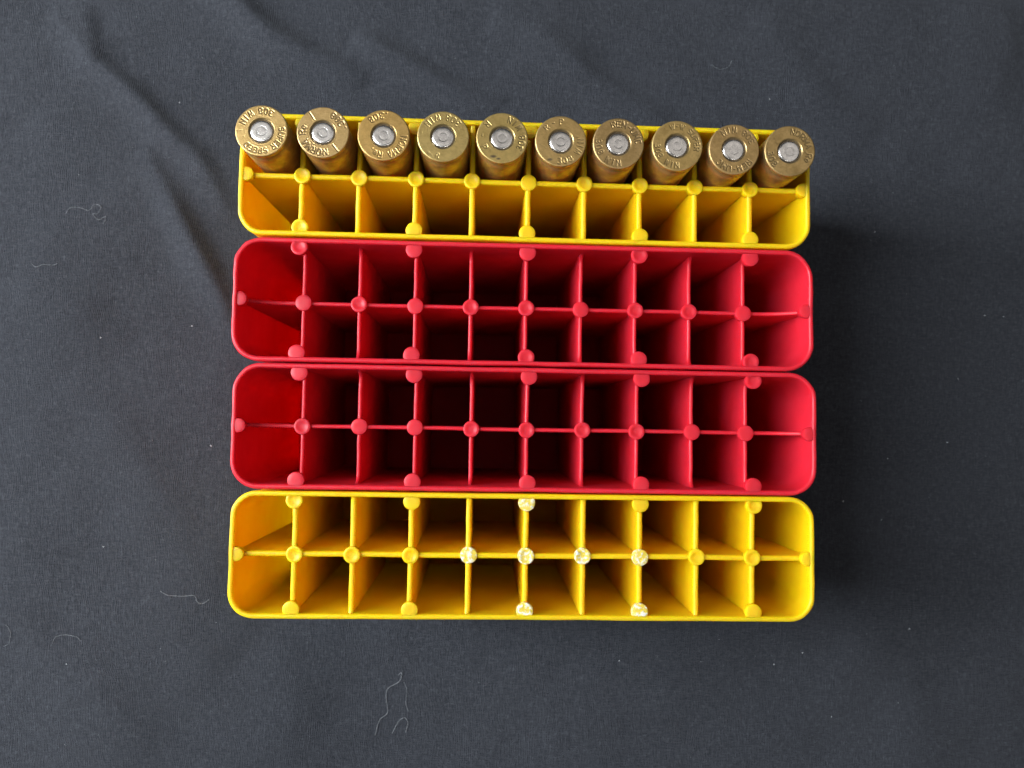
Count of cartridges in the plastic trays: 10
